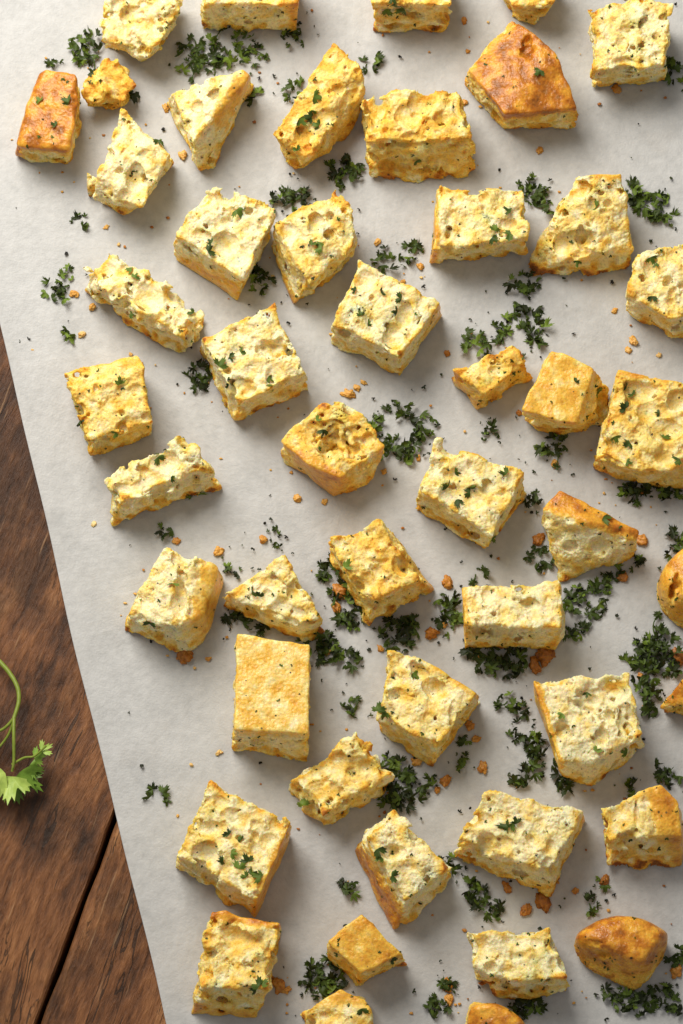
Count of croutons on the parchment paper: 48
